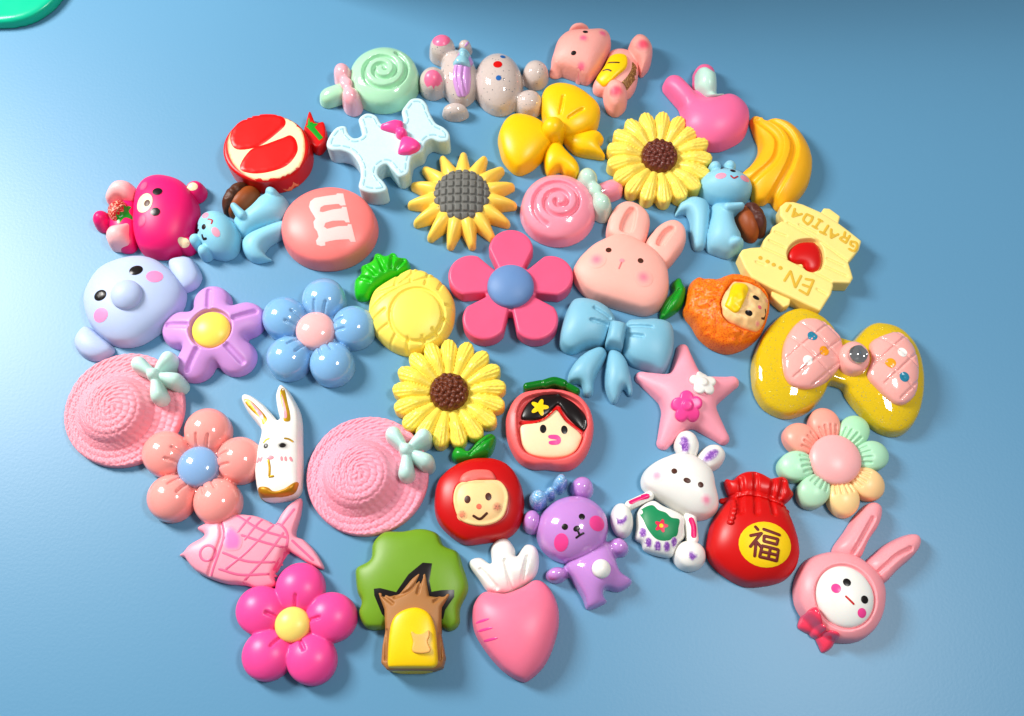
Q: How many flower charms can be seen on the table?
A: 9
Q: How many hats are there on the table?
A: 2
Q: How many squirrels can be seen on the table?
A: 2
